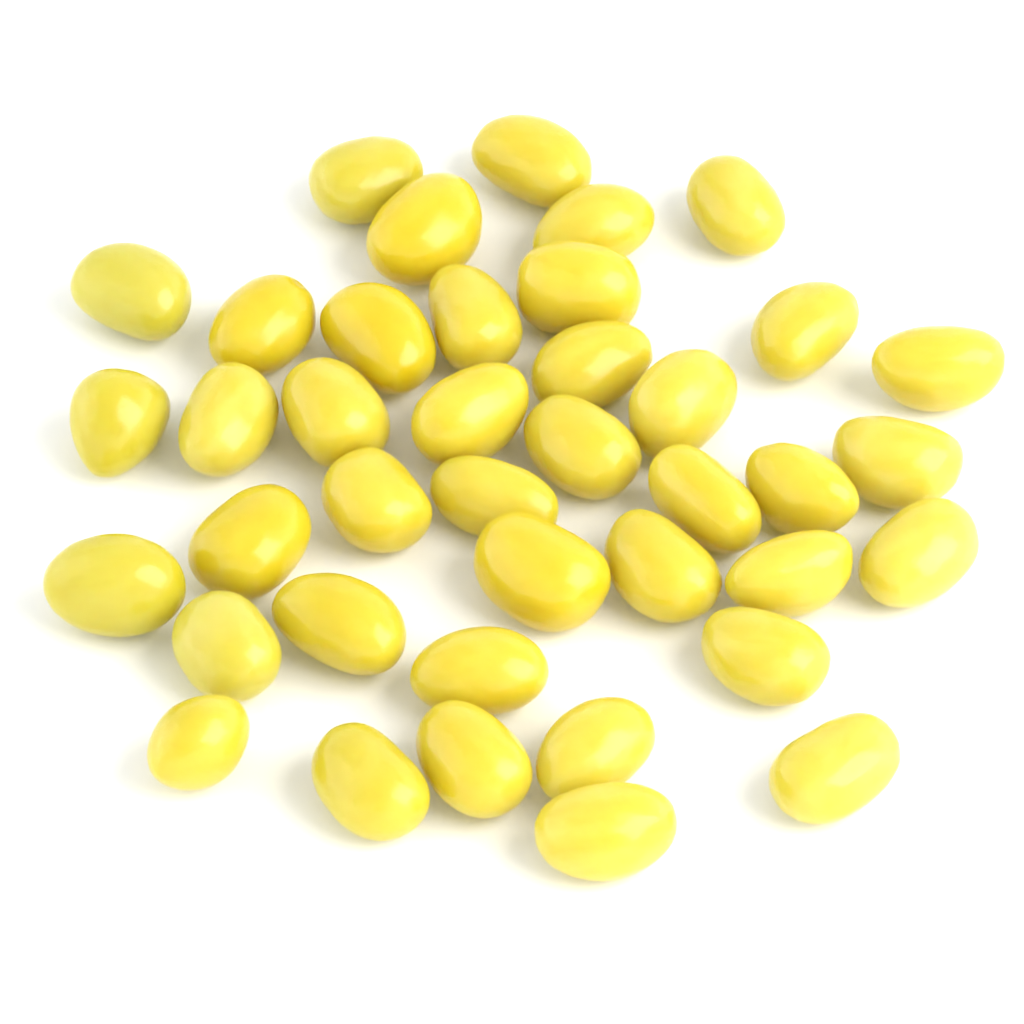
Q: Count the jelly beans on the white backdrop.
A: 40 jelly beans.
